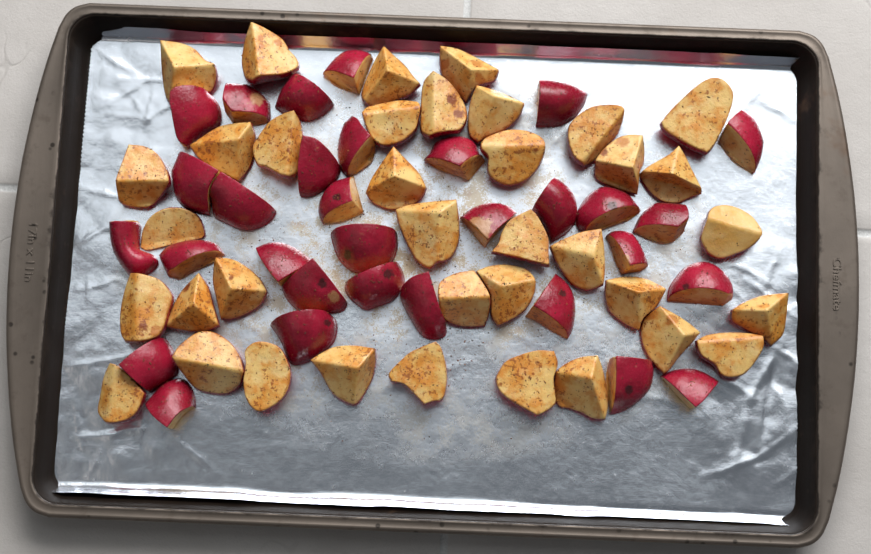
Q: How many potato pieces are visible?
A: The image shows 68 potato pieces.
